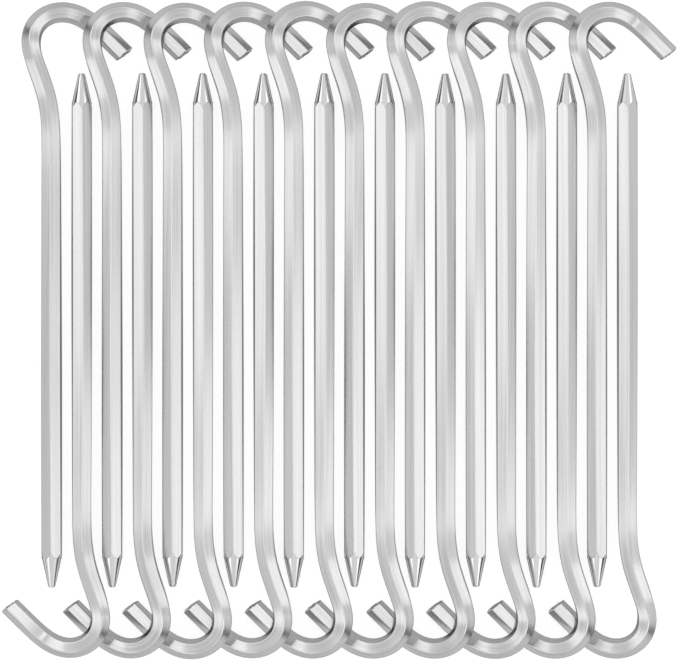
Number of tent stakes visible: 20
